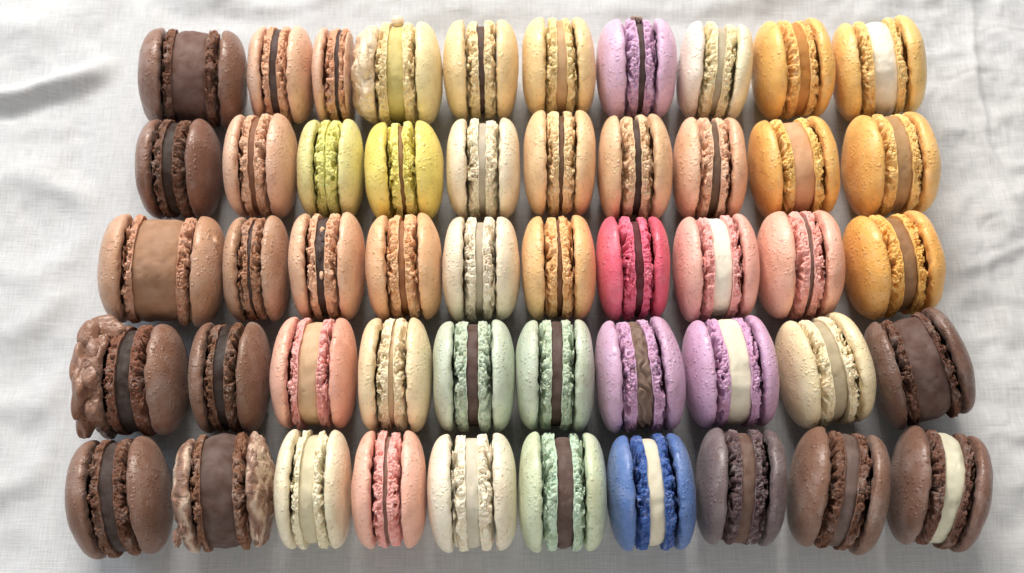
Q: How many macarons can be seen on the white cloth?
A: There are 50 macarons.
